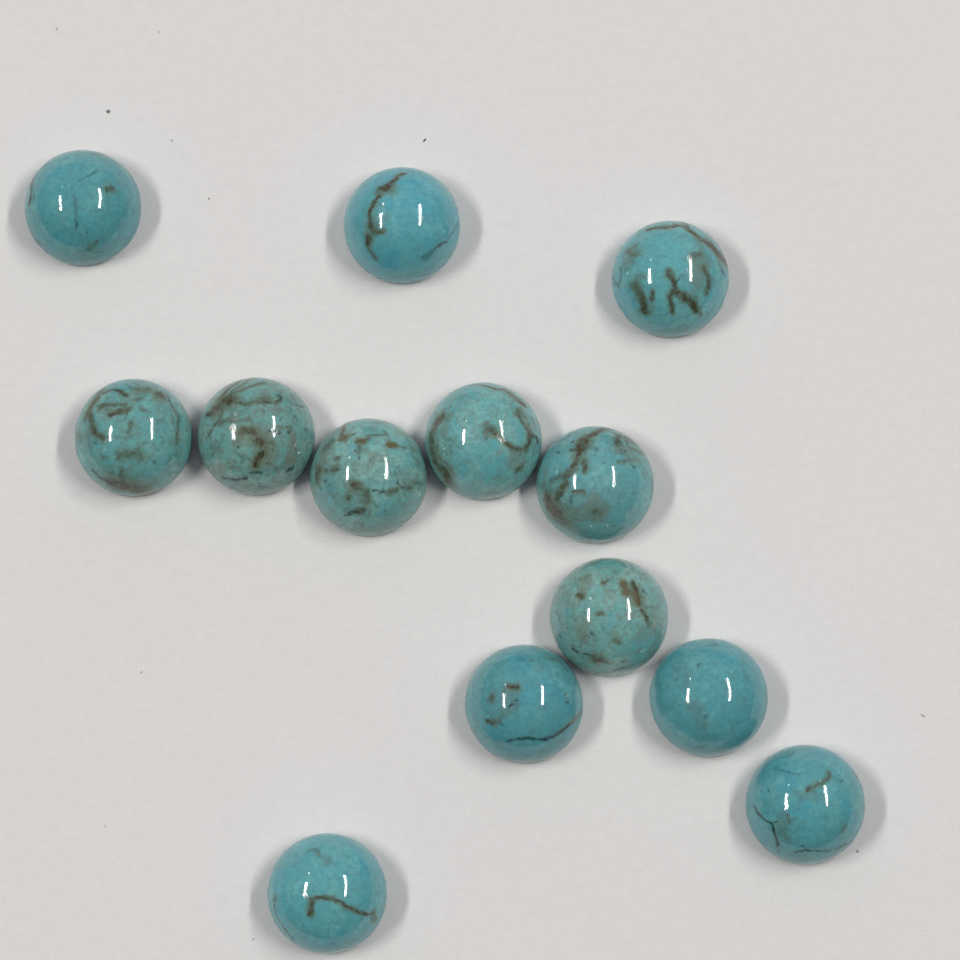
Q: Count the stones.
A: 13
